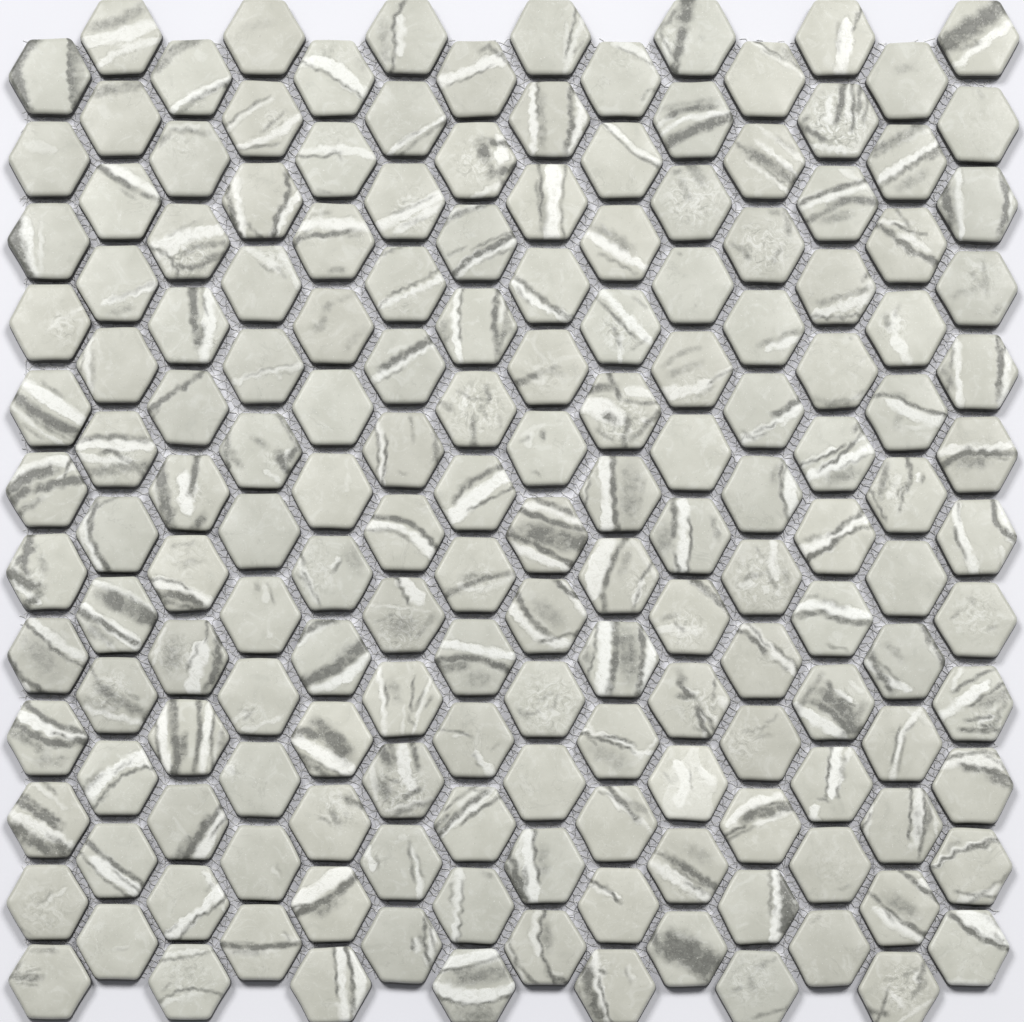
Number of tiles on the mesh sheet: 168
